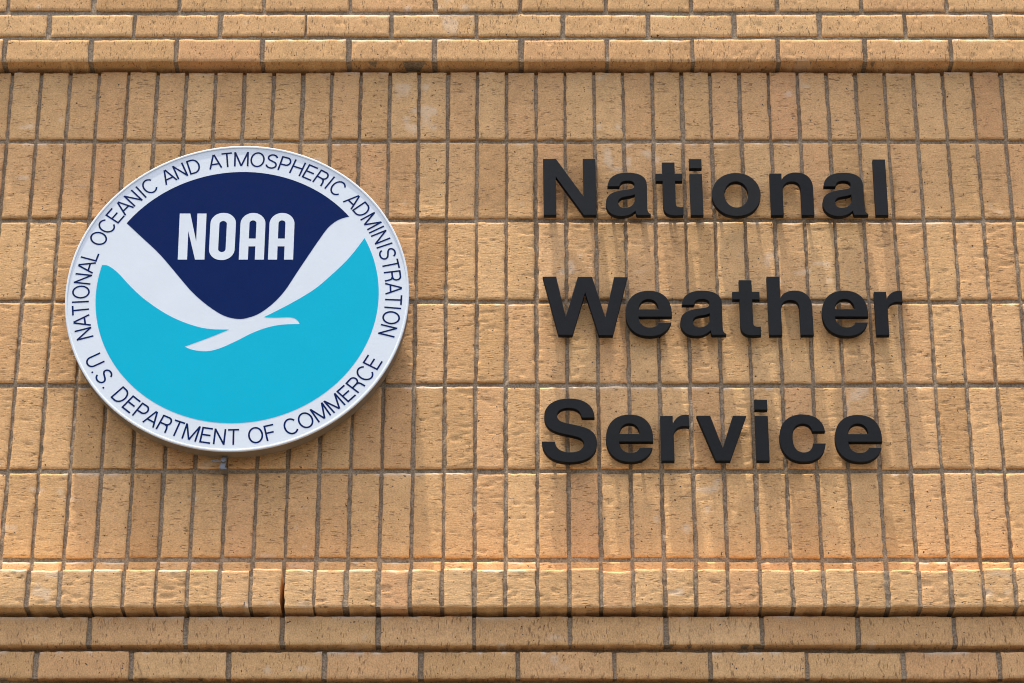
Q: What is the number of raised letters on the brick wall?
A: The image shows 22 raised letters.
